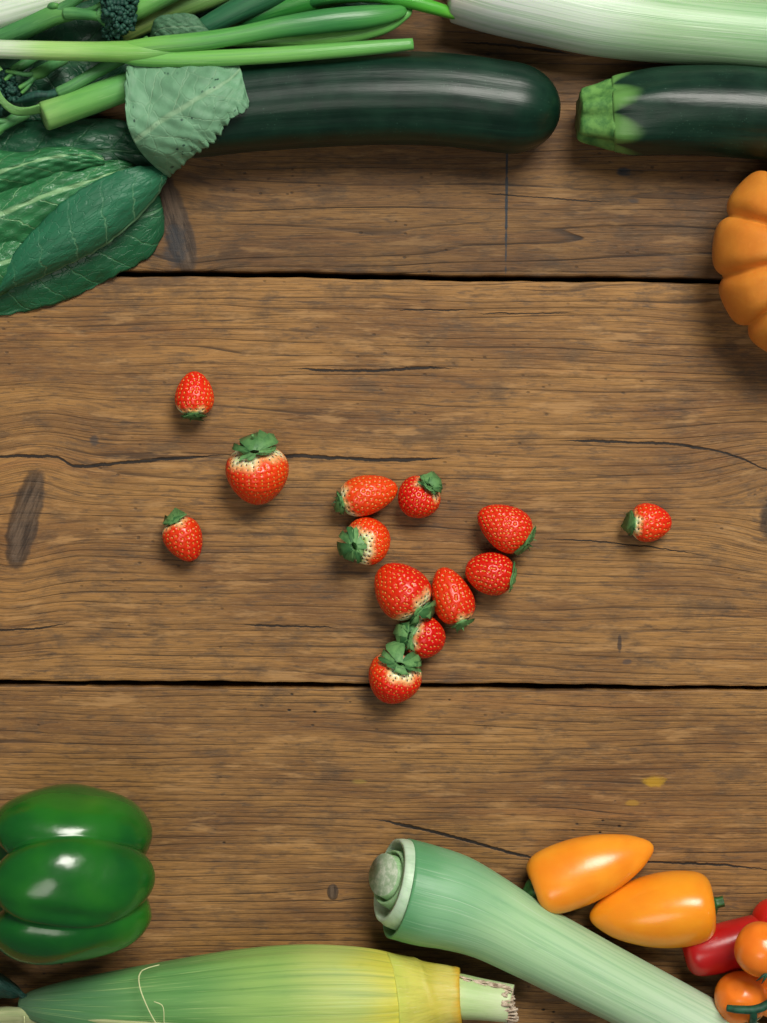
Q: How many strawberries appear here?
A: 13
